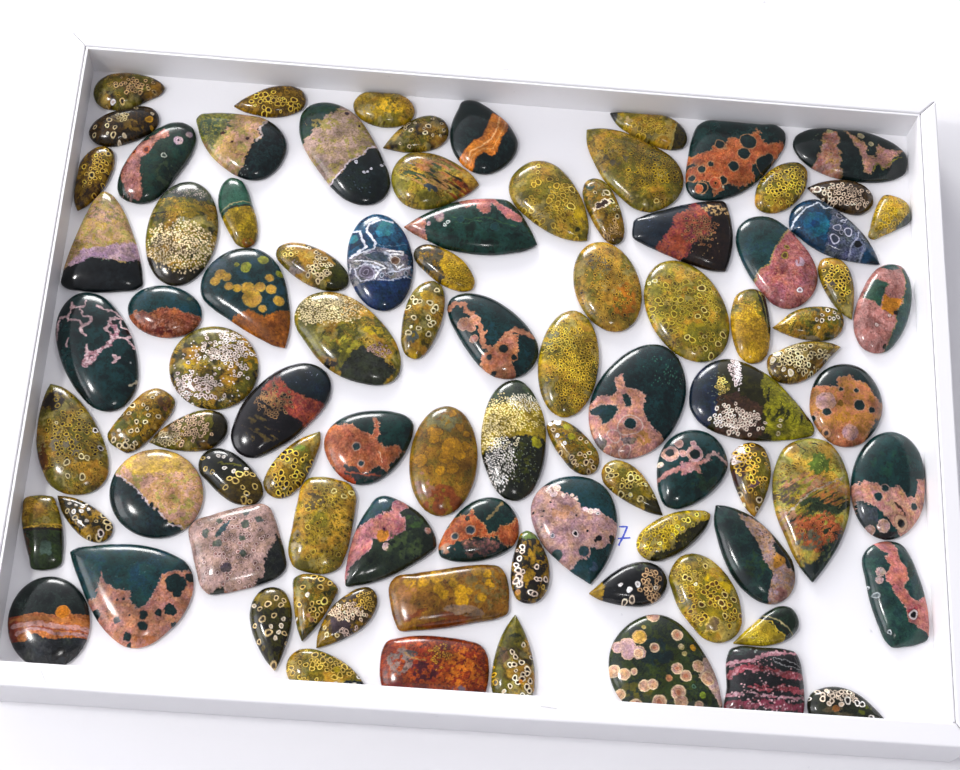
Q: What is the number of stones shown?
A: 90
